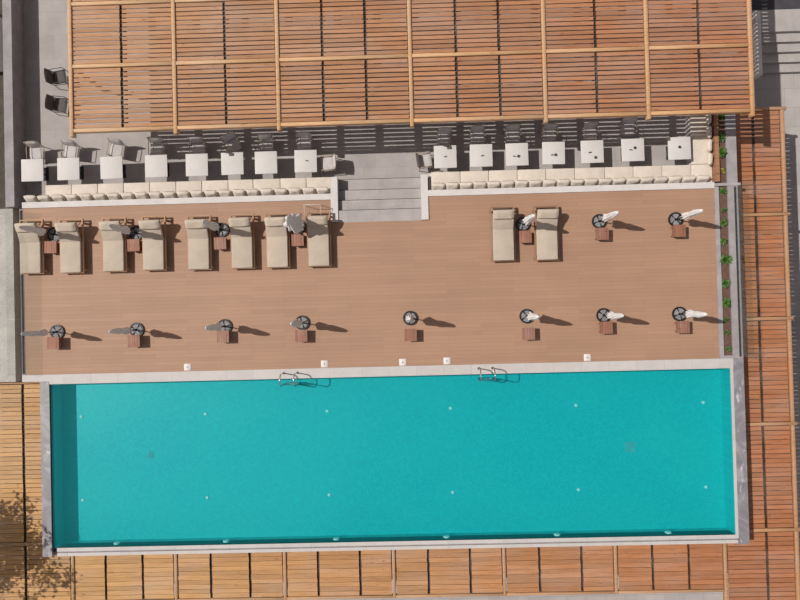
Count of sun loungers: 10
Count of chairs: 18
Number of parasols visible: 15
